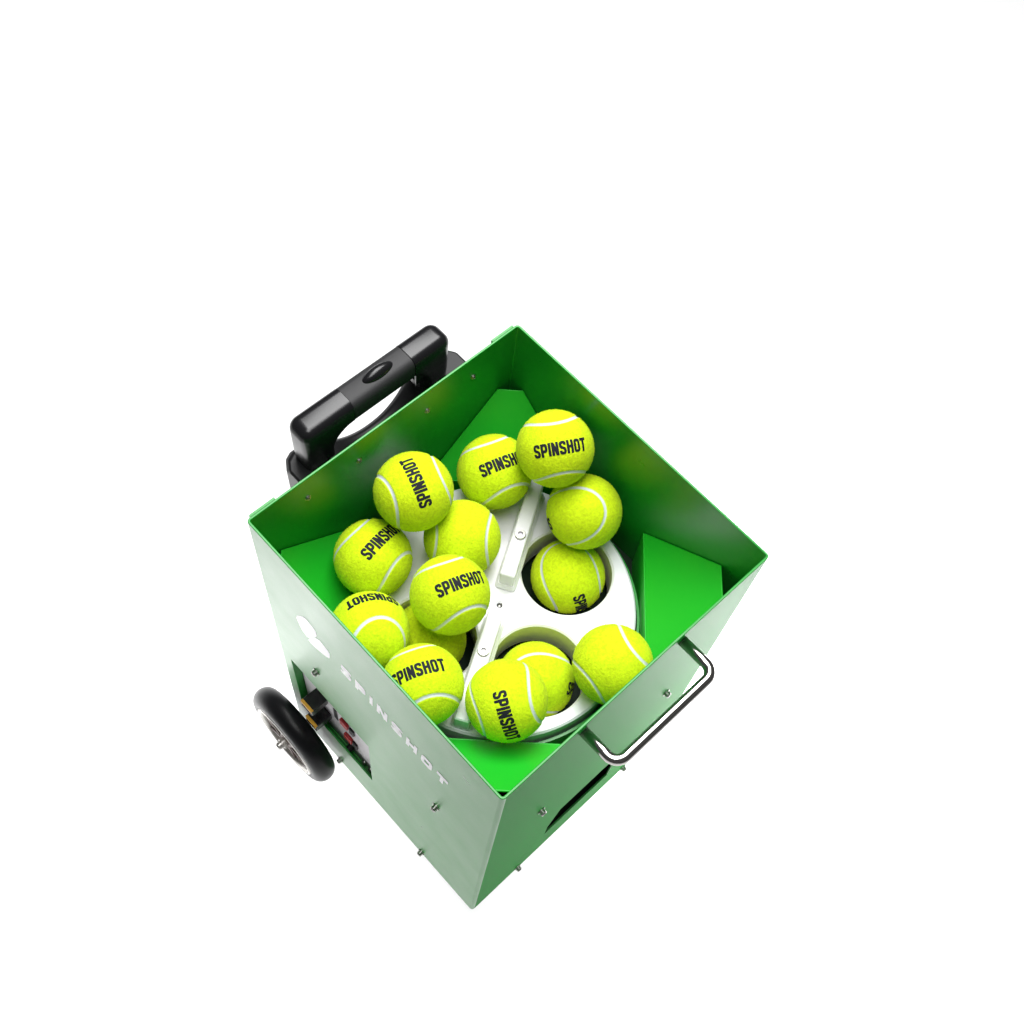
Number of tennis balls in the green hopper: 14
